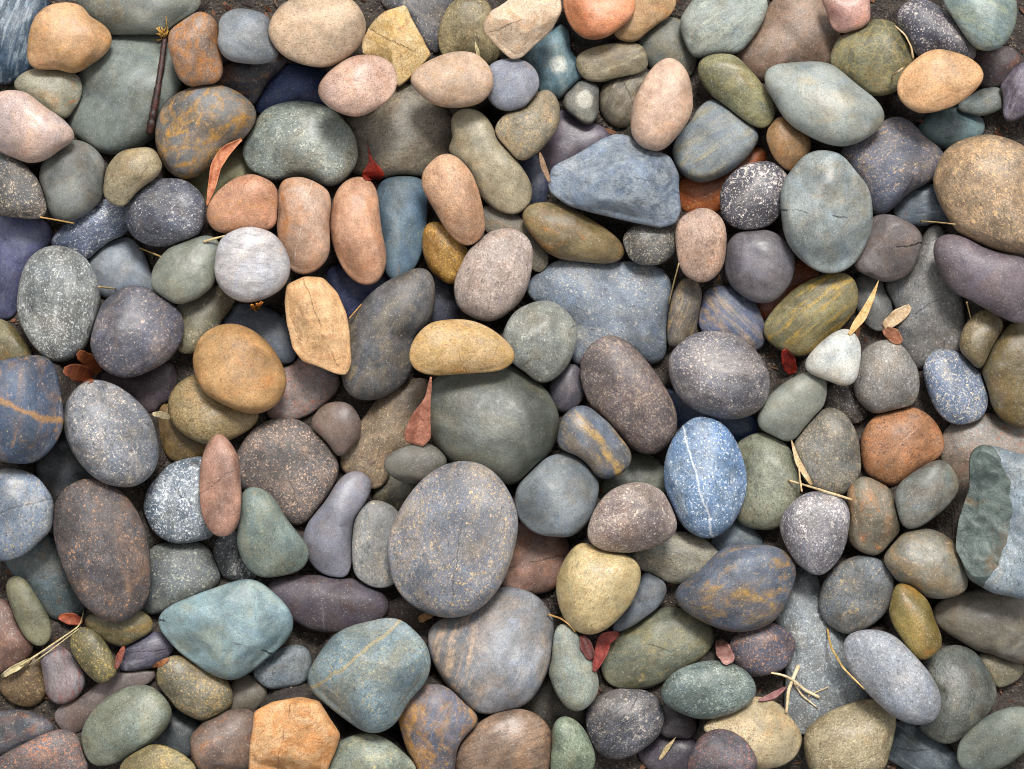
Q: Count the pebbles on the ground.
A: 200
